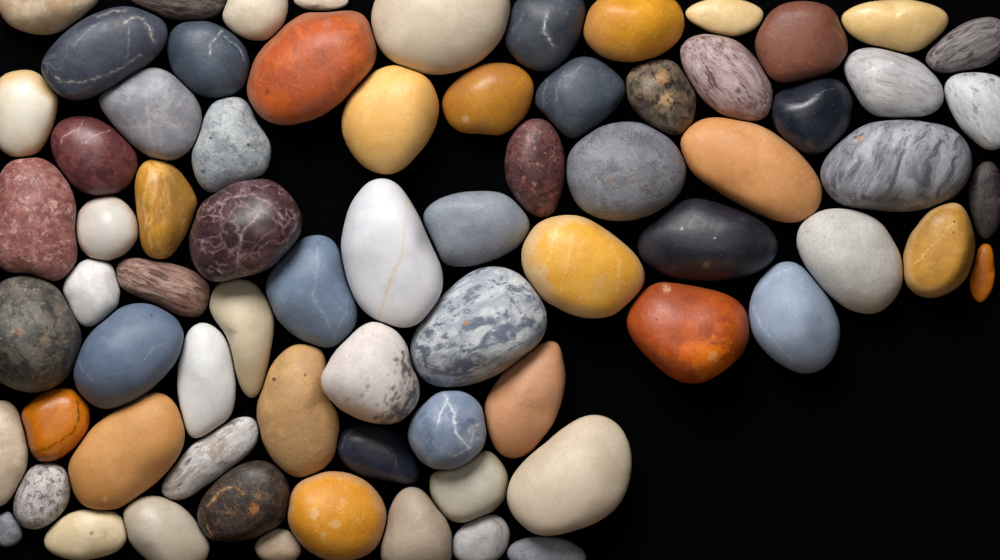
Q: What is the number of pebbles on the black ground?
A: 73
